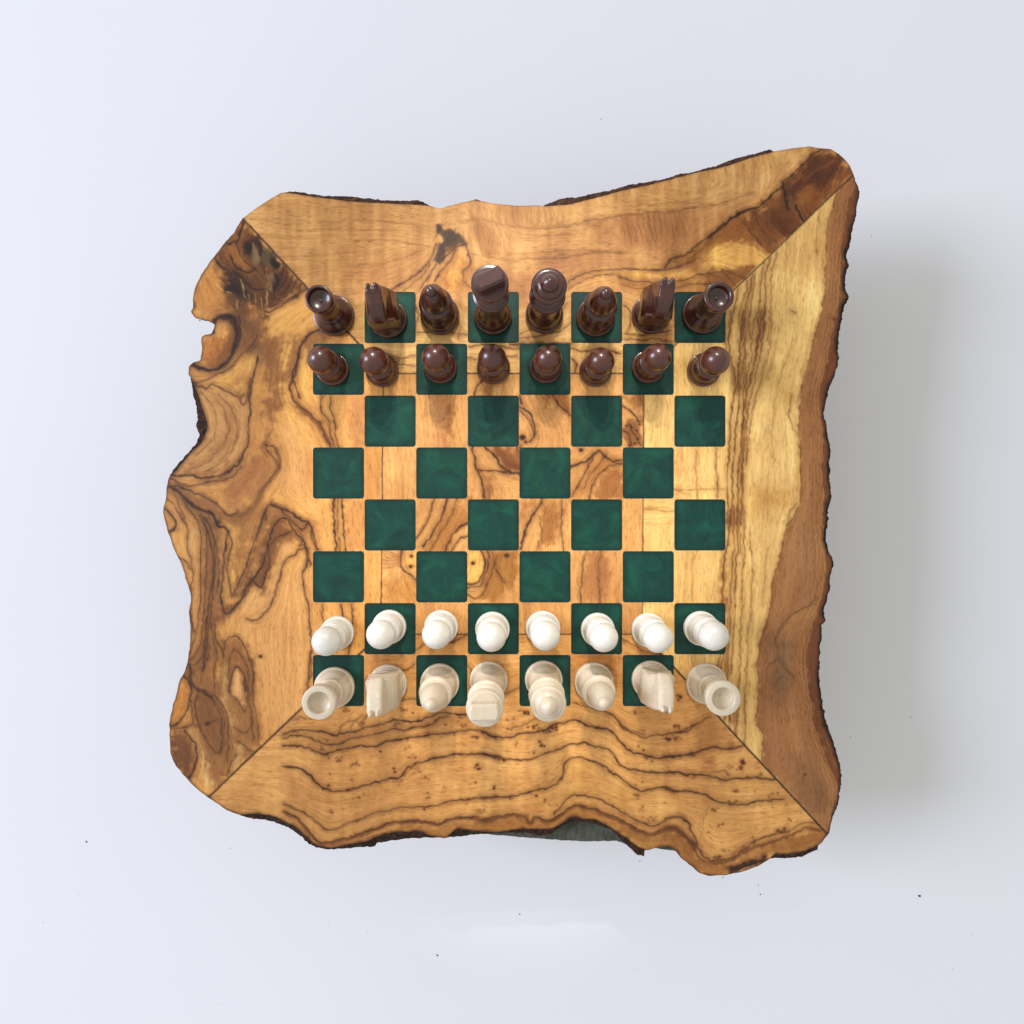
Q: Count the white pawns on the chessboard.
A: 8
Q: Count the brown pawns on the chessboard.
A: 8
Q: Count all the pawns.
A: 16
